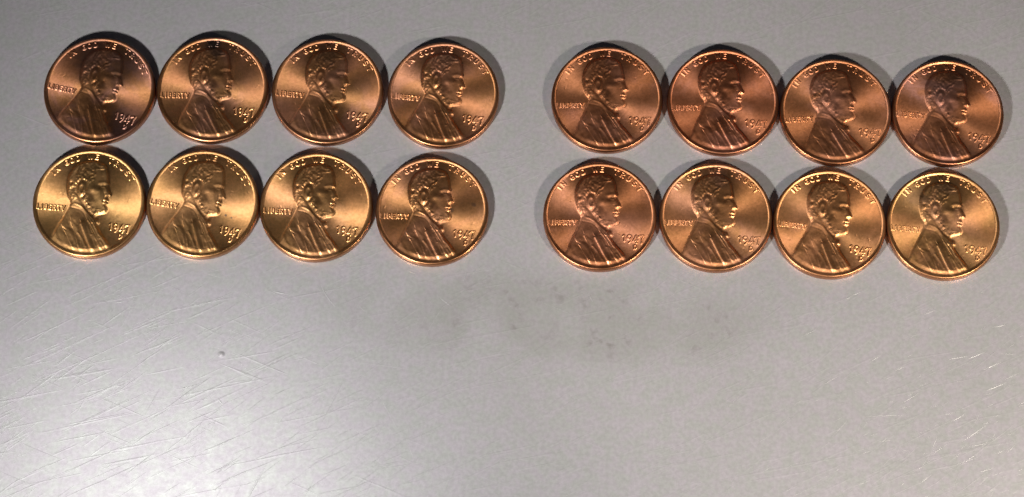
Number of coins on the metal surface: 16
